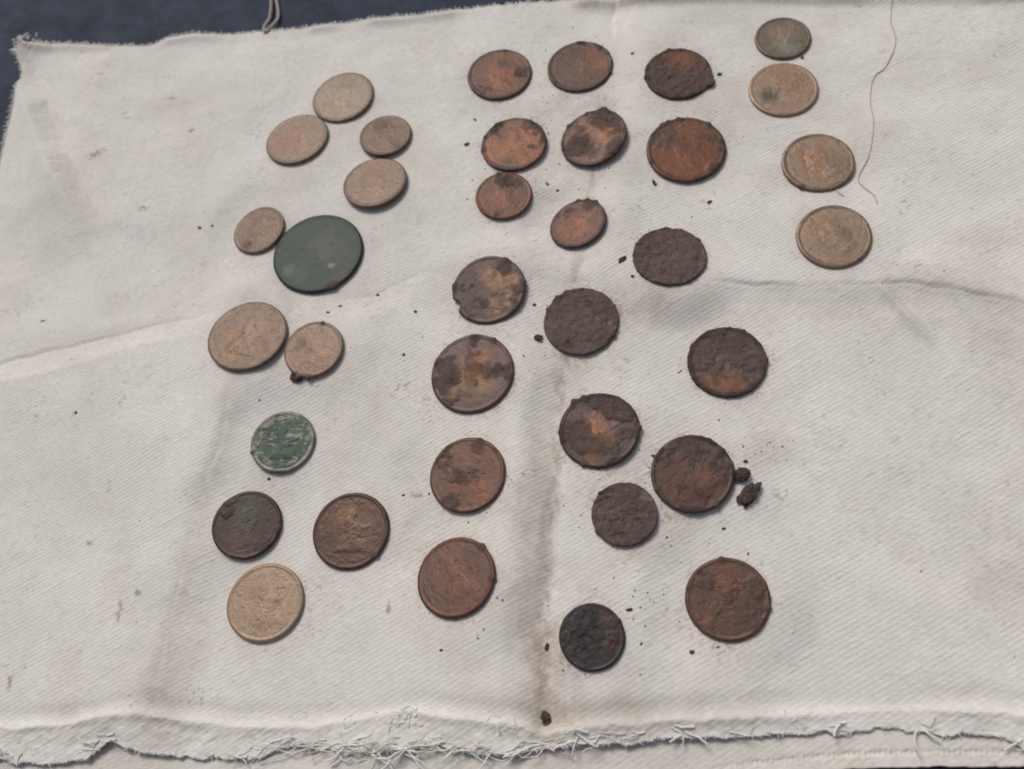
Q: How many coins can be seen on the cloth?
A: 36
